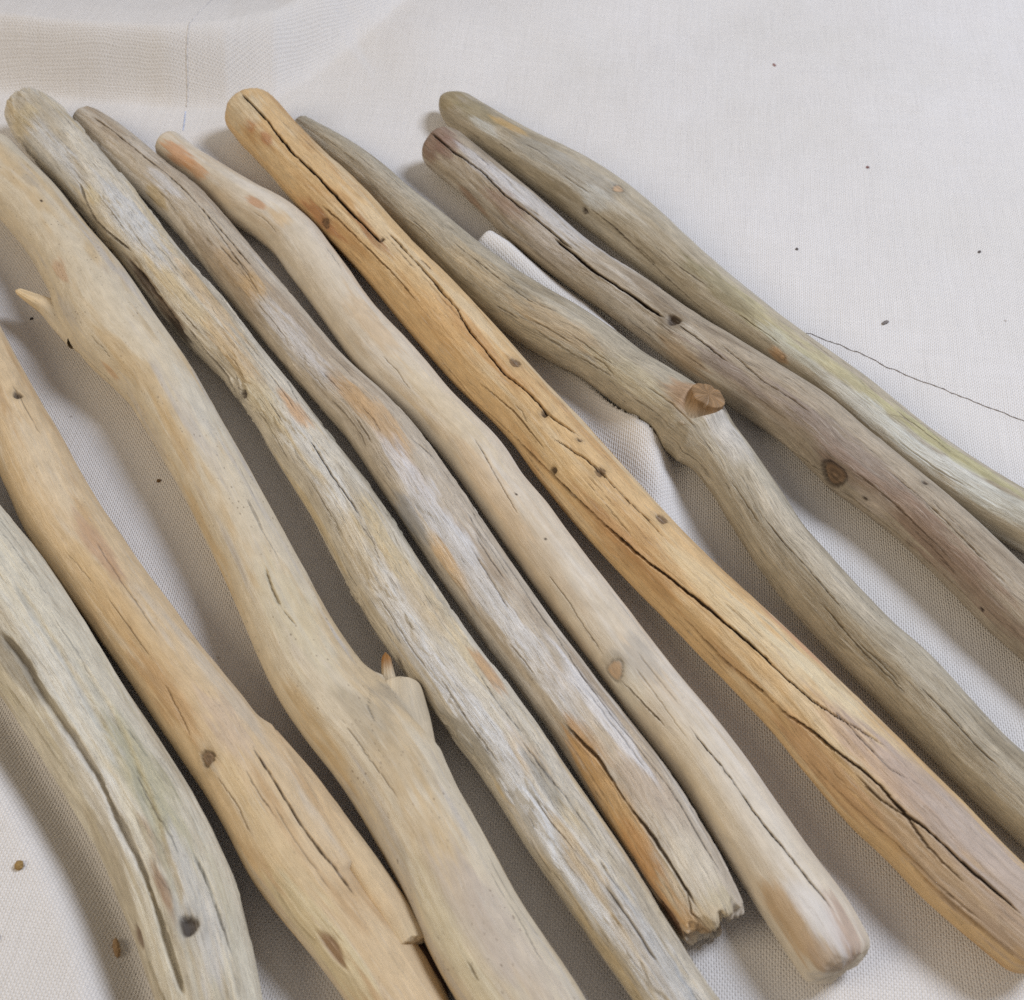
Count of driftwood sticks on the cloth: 10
